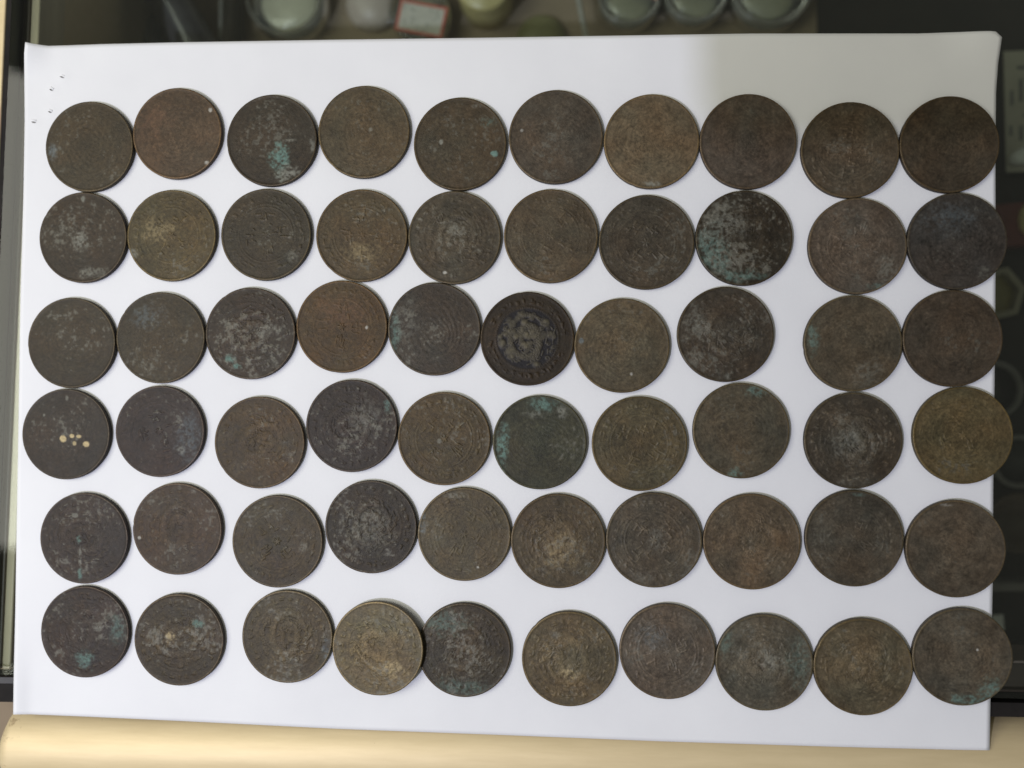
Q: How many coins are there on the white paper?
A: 60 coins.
